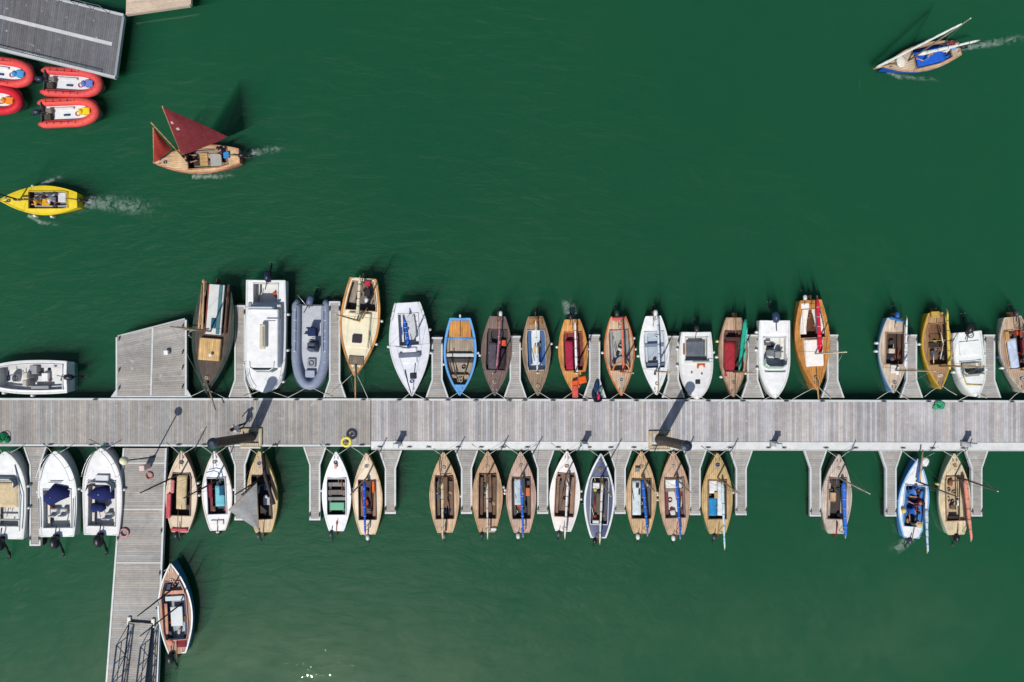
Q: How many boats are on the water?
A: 47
